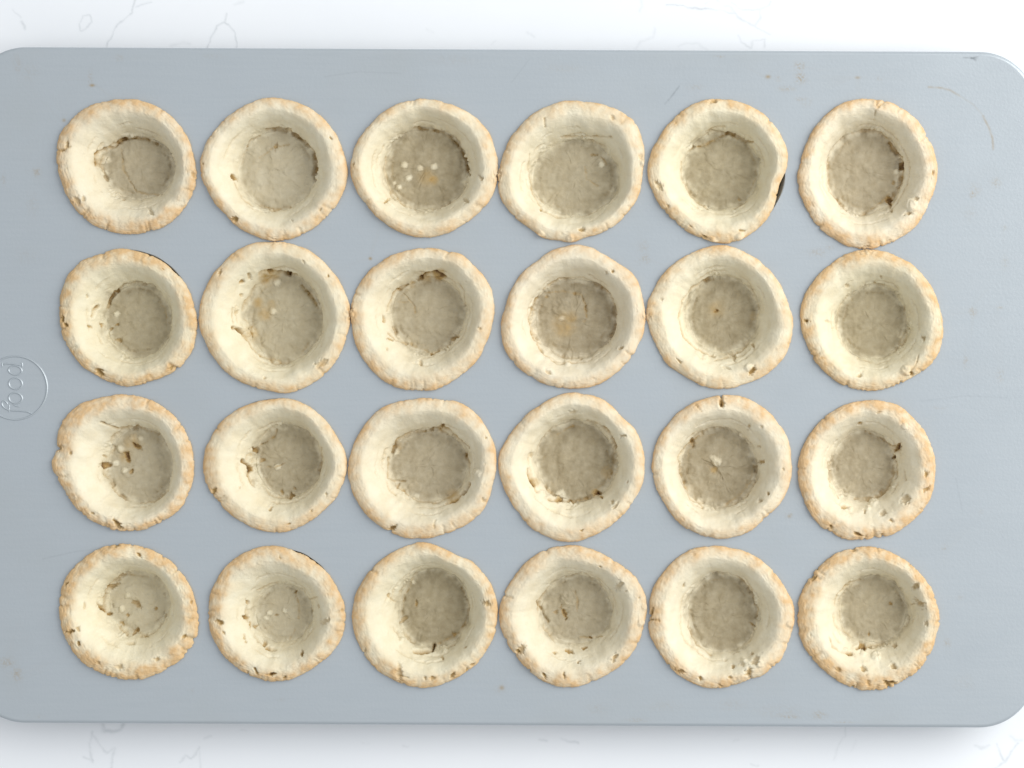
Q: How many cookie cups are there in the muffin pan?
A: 24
